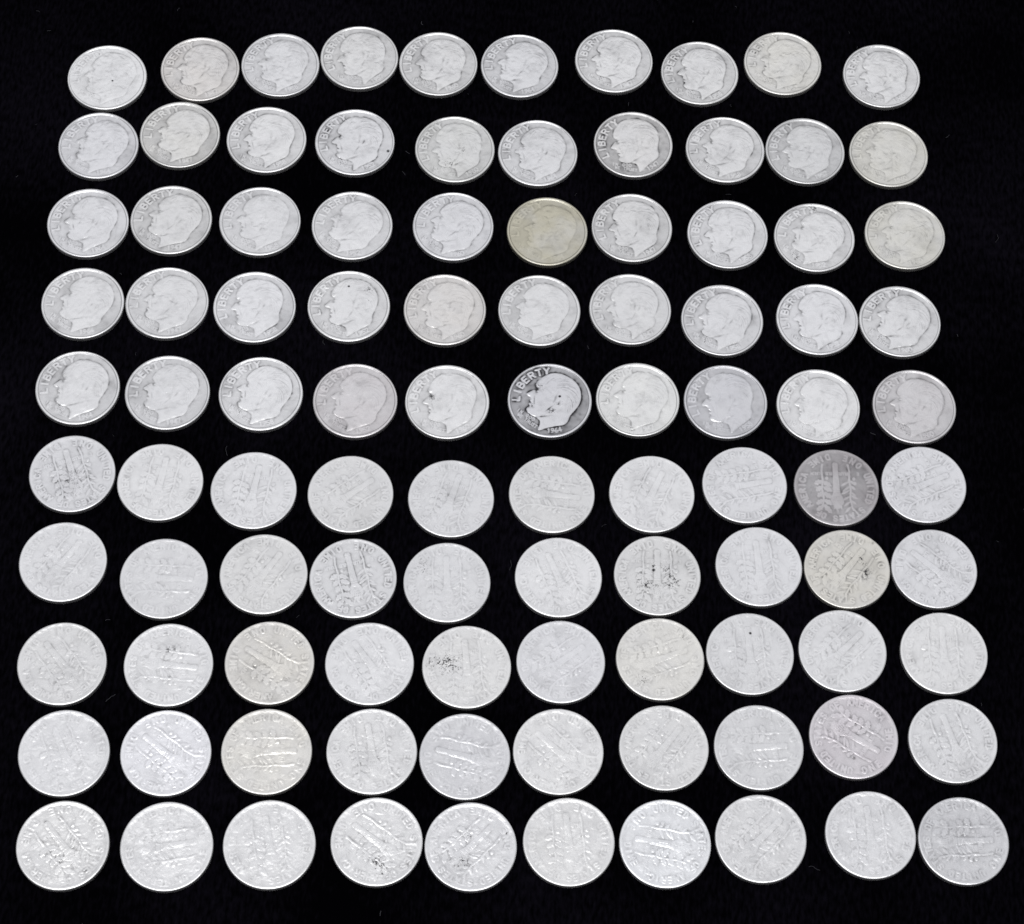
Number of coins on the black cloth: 100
